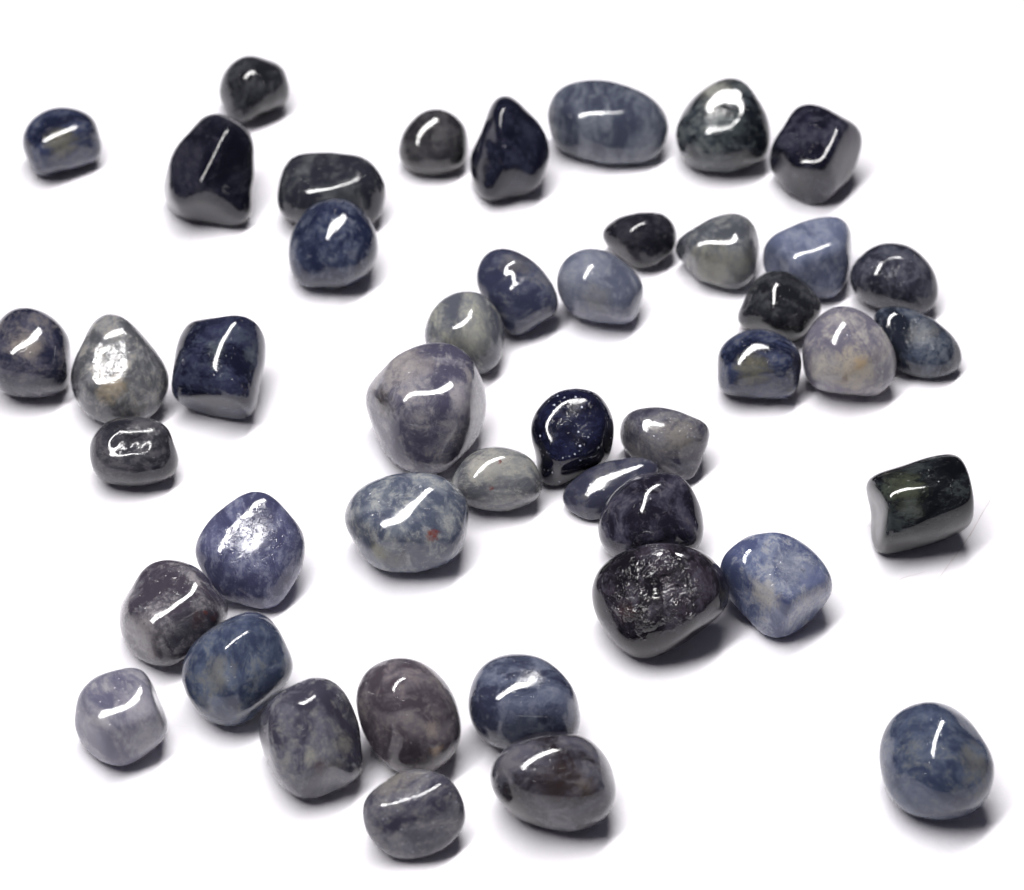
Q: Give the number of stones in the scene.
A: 45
